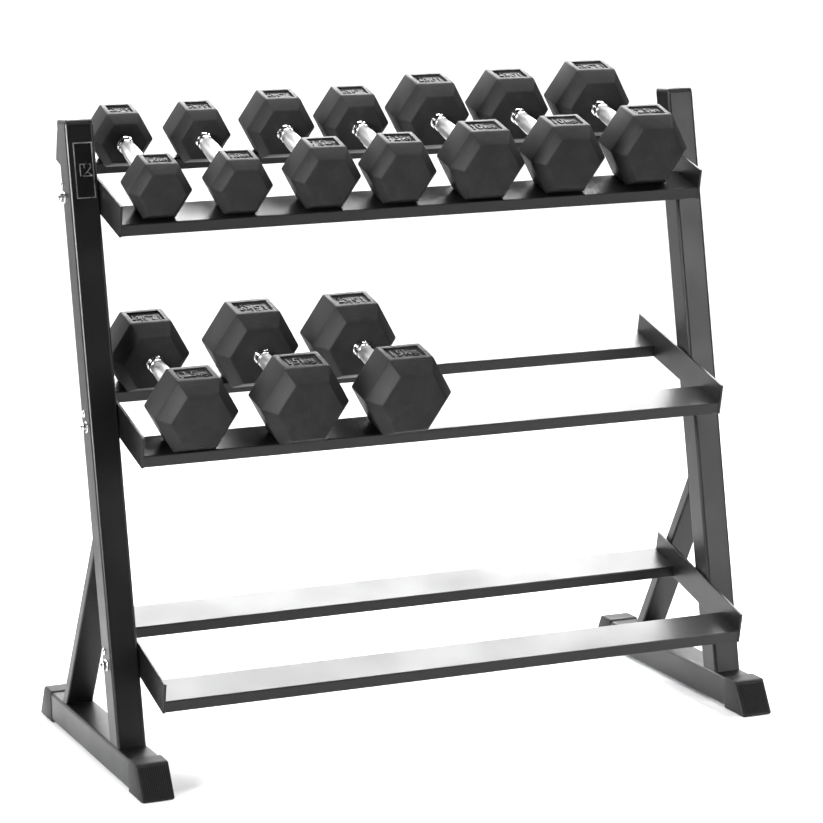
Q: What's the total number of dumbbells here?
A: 10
